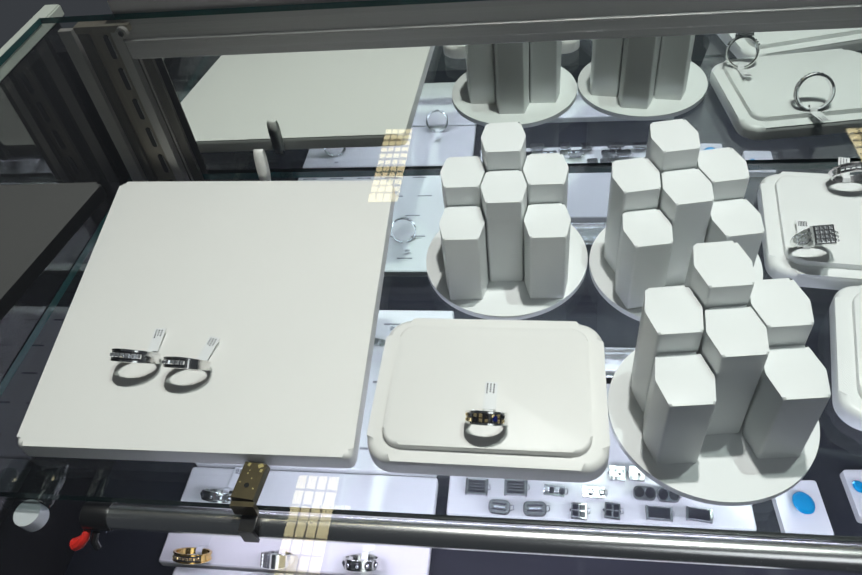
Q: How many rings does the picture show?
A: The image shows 10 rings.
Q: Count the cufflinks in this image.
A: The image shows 14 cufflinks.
